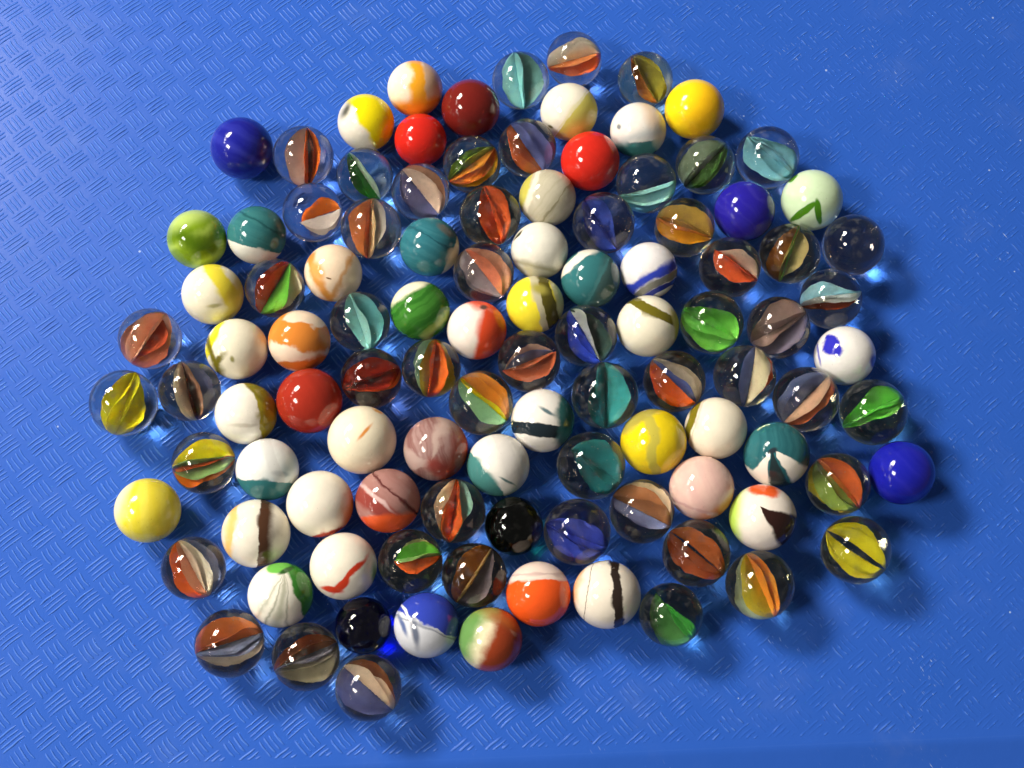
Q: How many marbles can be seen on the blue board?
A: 106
